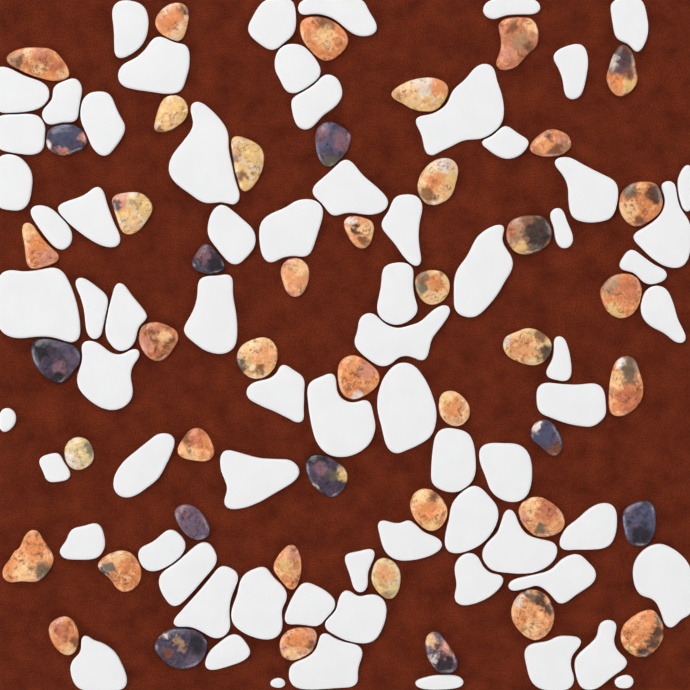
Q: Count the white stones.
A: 71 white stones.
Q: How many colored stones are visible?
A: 46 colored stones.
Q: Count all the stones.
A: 117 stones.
